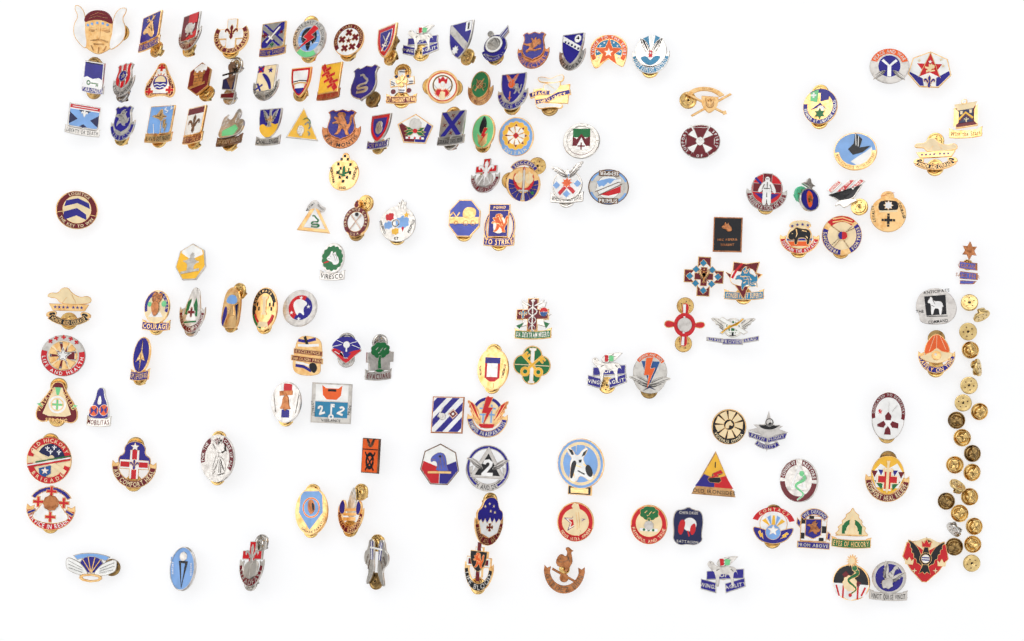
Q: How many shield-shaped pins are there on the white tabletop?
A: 22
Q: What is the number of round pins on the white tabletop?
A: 34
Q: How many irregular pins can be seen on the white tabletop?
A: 77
